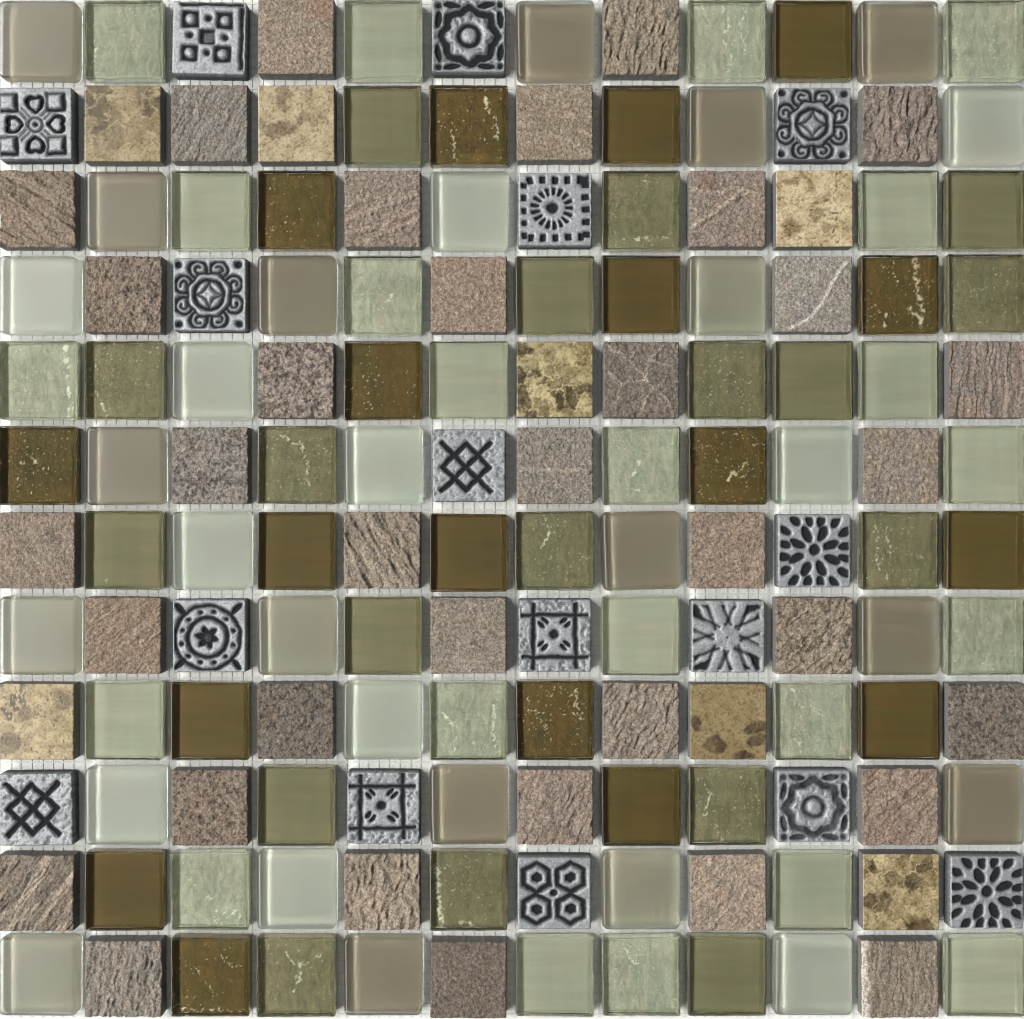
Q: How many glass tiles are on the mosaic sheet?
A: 86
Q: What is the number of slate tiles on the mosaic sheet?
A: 35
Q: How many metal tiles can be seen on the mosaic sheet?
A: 16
